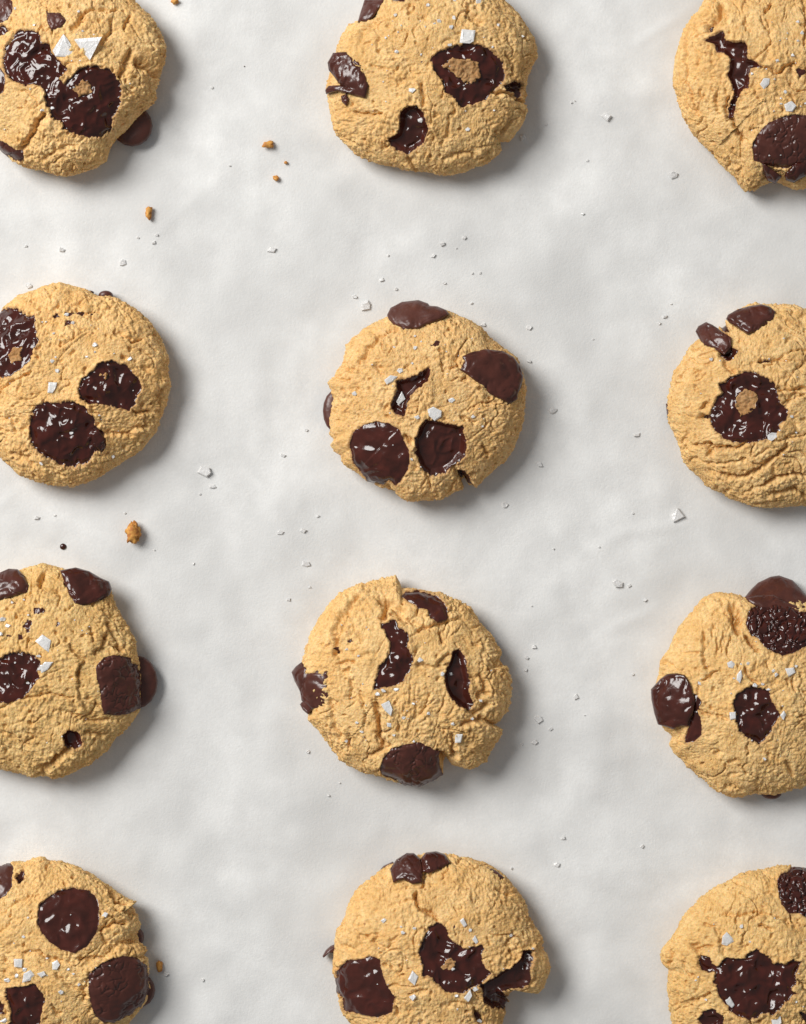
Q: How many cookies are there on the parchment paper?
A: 12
